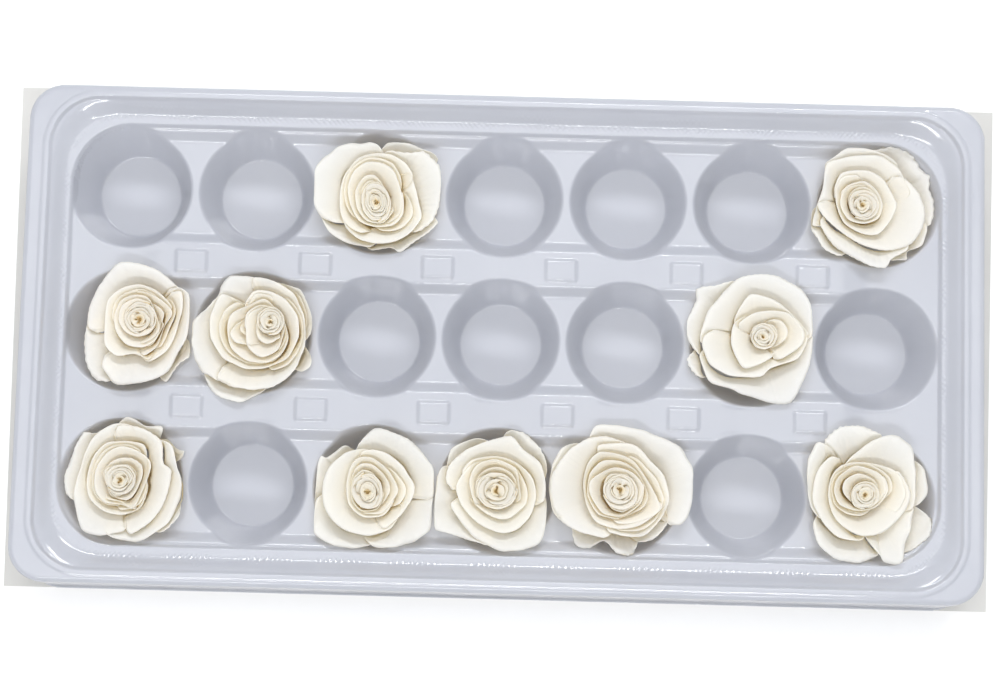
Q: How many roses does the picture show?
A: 10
